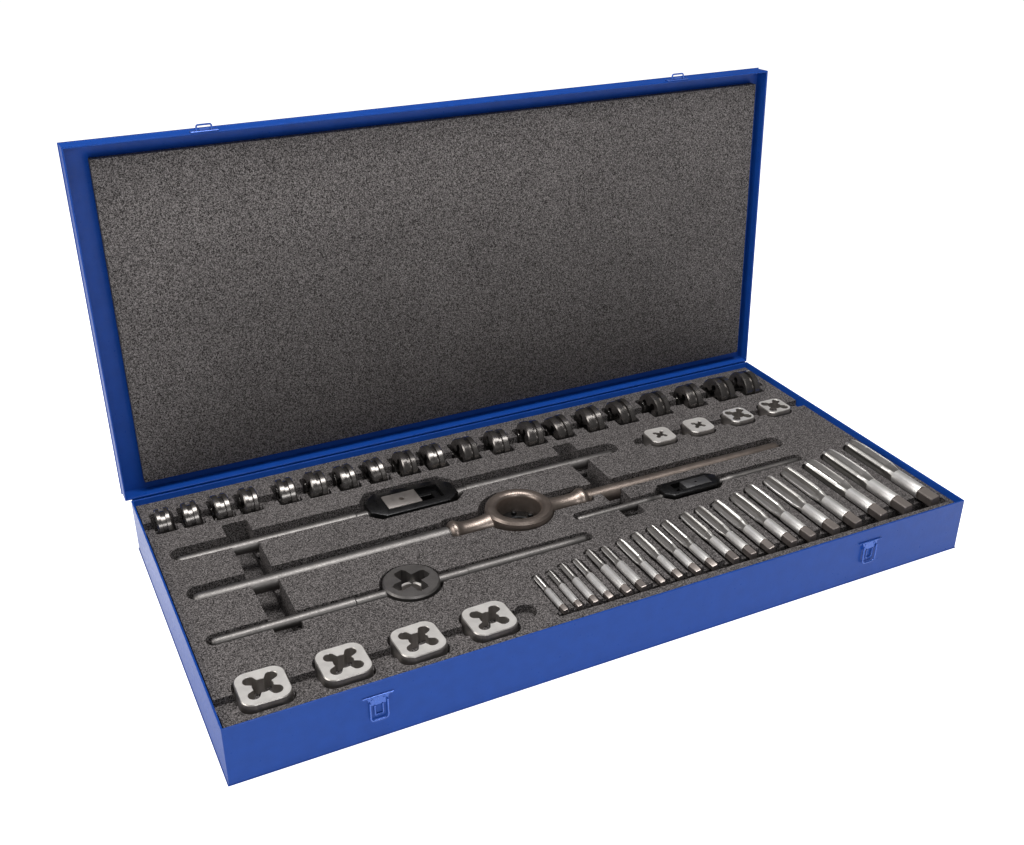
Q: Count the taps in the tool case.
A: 20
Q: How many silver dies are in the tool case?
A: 8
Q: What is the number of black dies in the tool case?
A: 20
